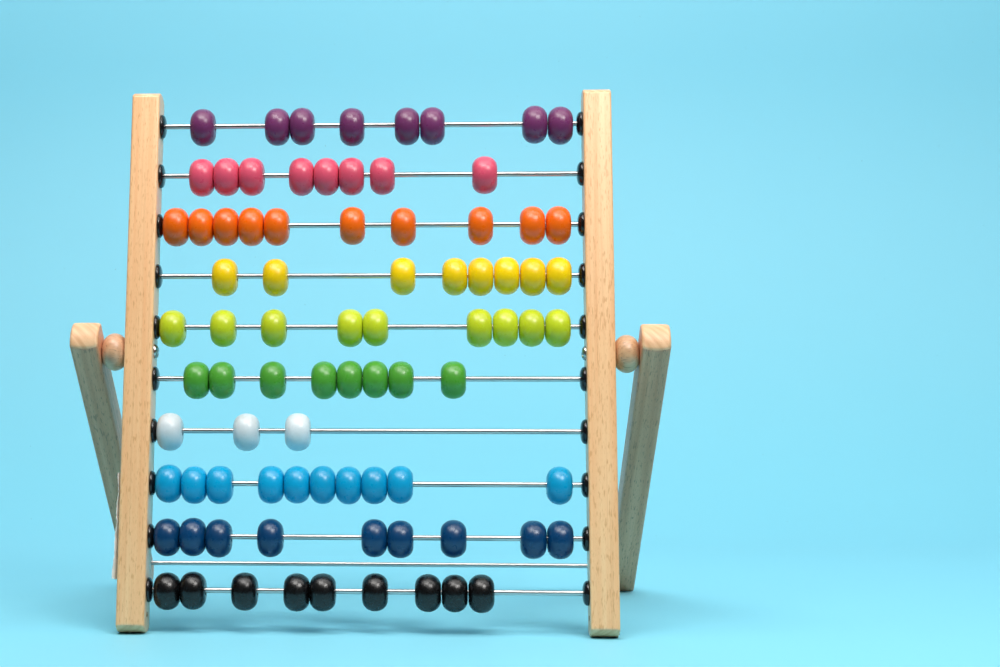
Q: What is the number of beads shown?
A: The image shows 82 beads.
